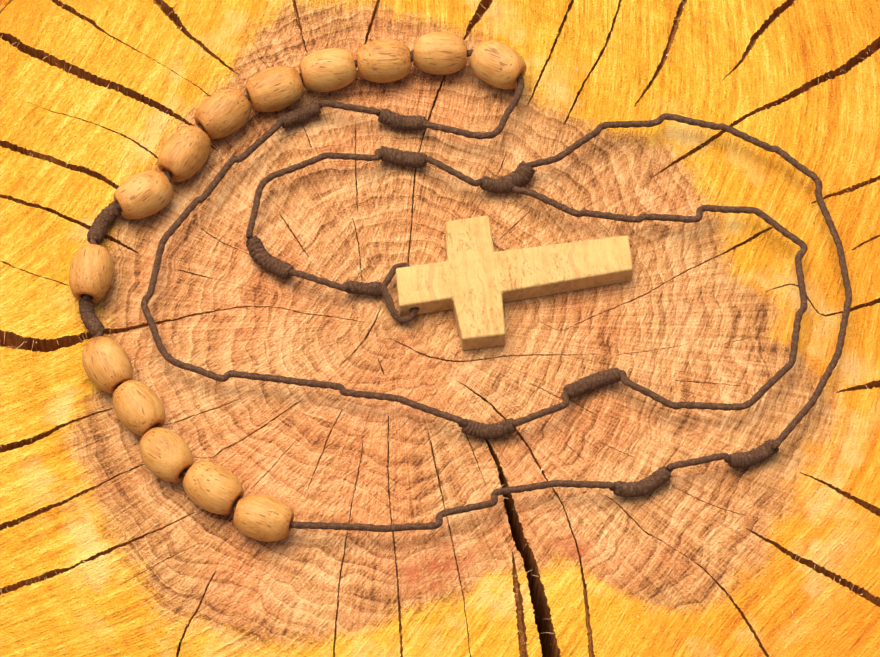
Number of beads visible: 14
